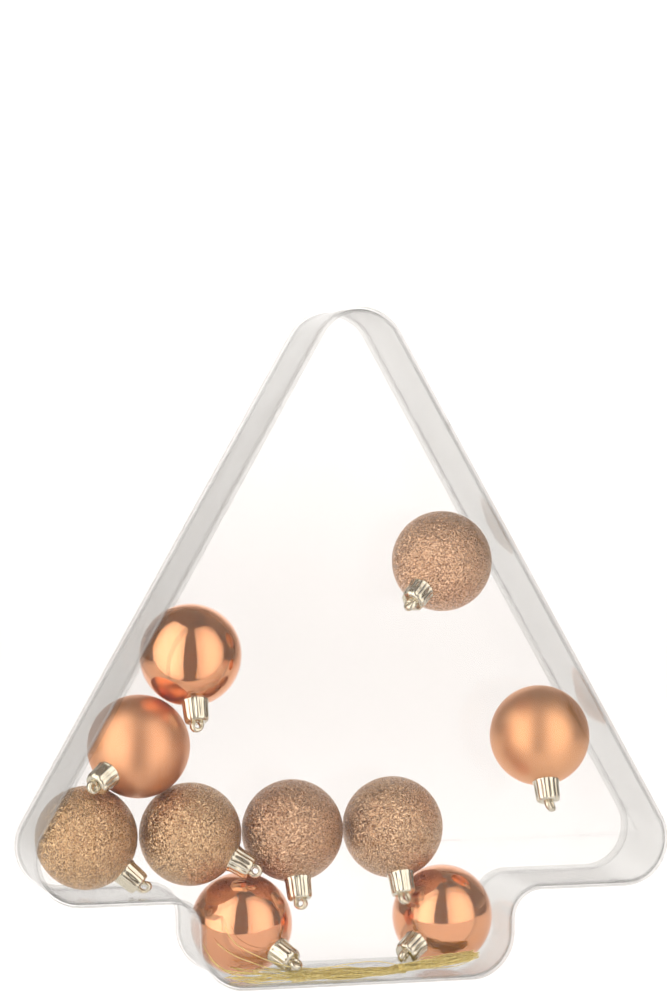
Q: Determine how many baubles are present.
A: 10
